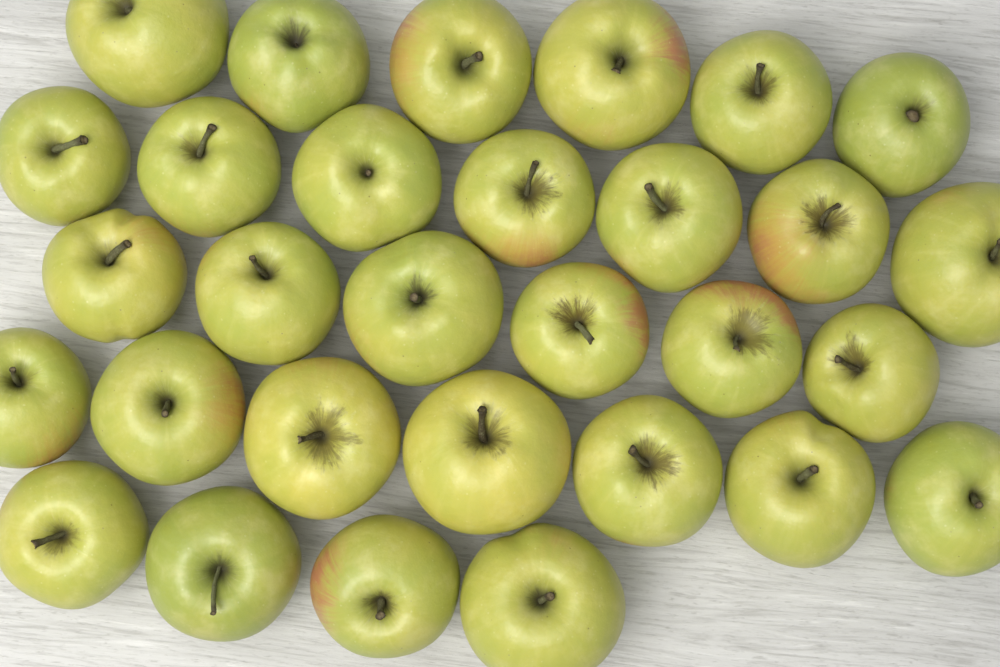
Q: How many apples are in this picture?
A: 30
